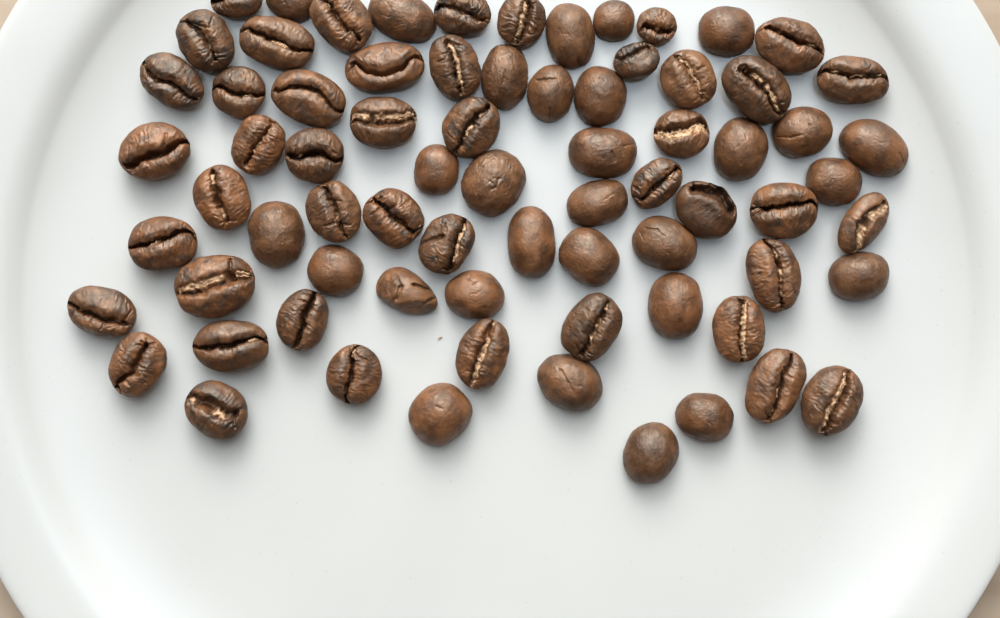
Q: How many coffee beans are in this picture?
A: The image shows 74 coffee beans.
